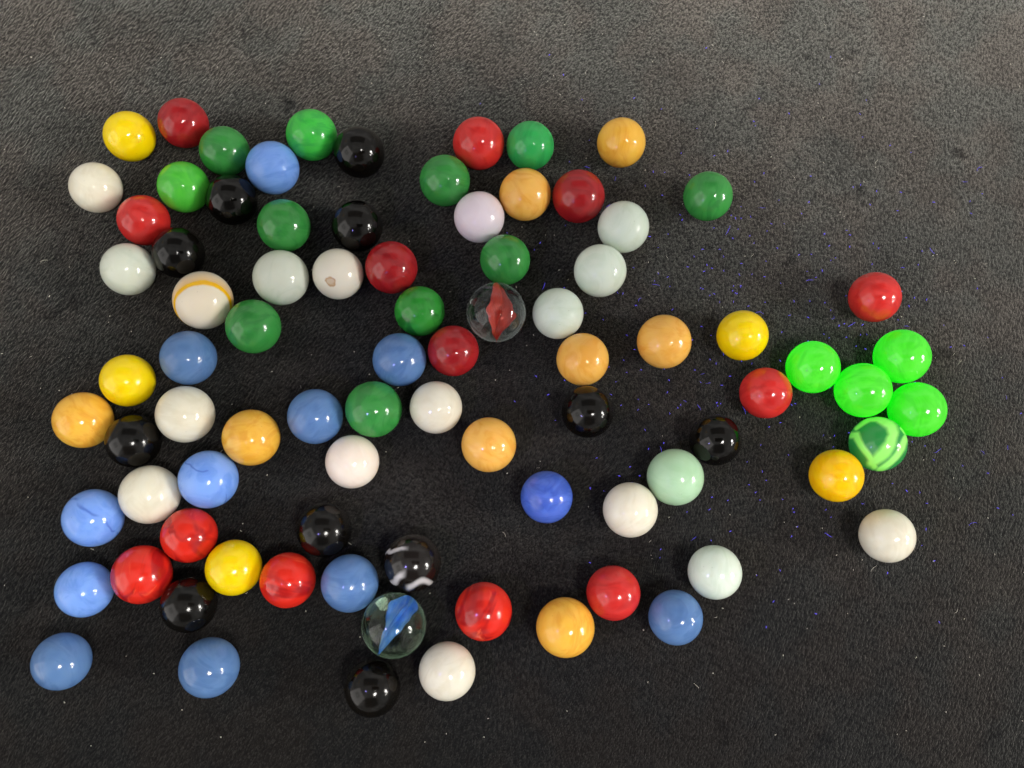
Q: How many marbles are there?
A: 85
